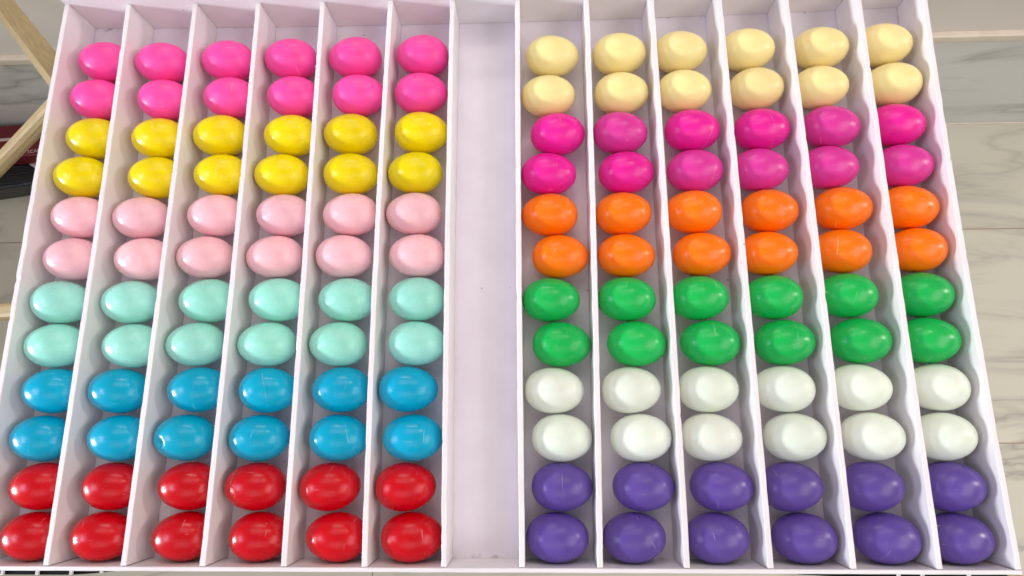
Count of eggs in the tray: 144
